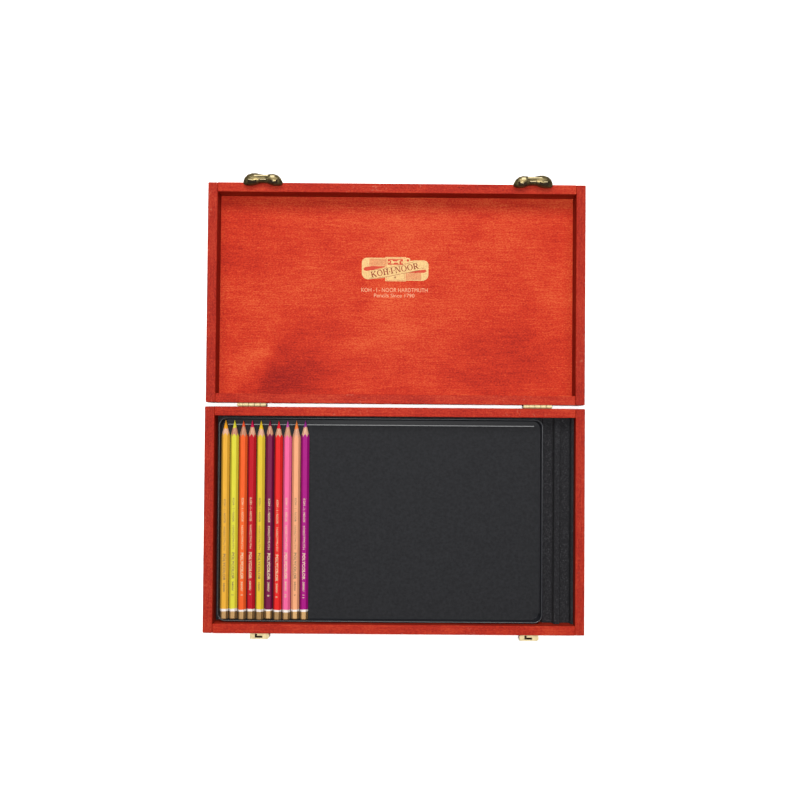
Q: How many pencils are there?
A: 10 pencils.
